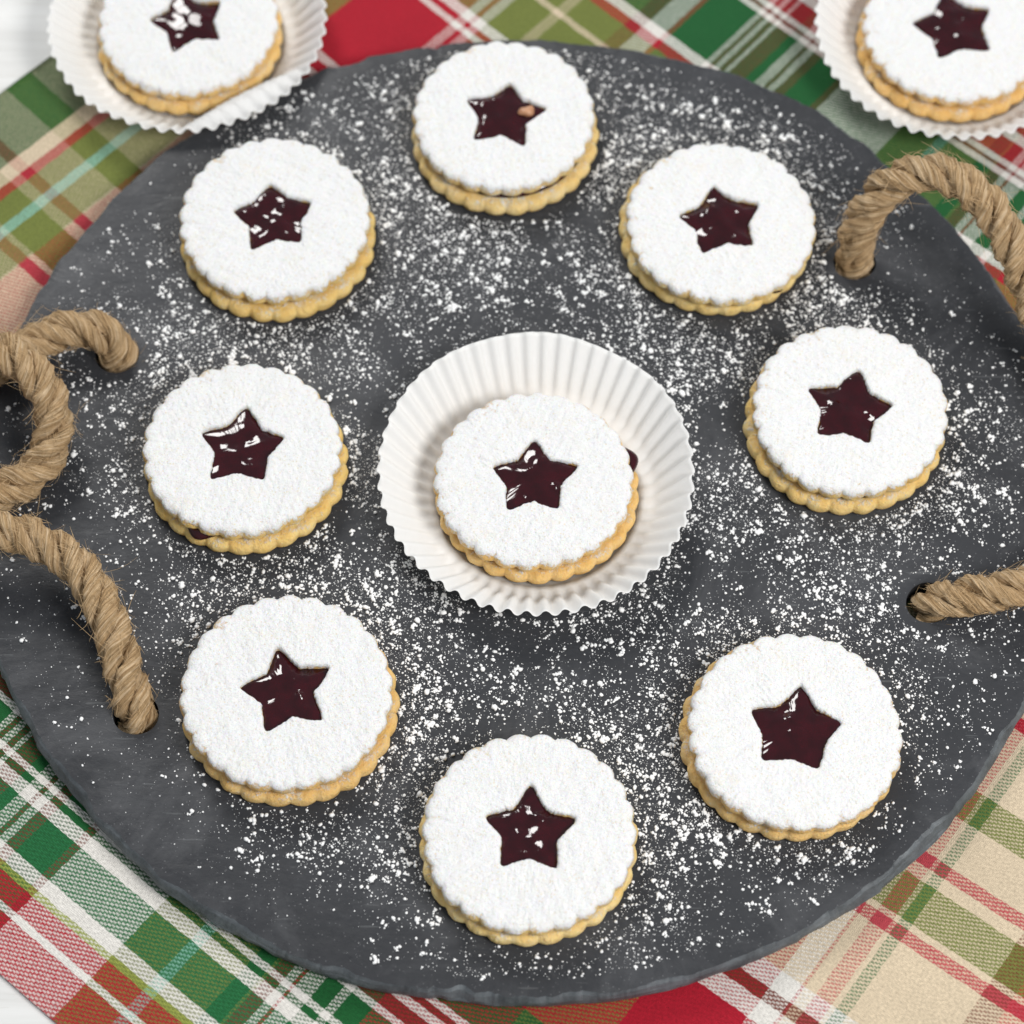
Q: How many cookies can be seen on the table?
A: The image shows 11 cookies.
